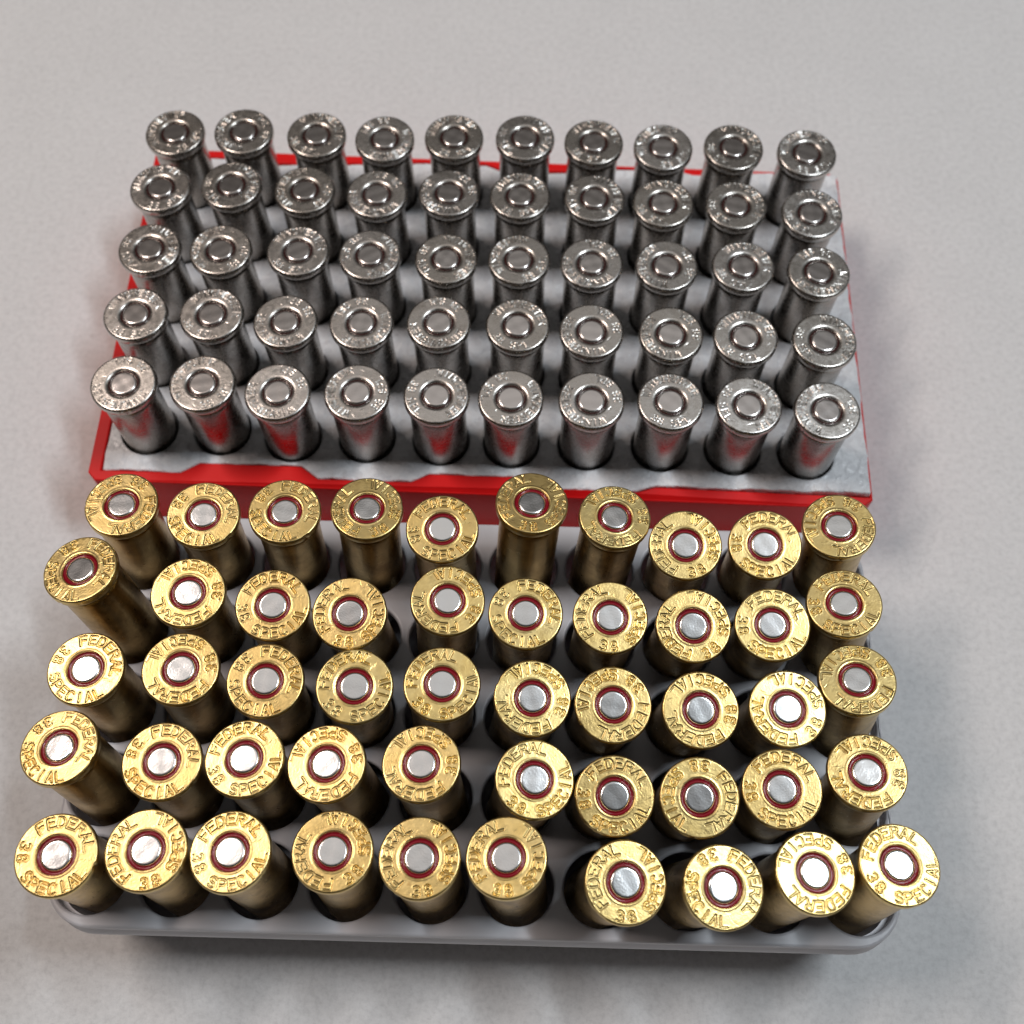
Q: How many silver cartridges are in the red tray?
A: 50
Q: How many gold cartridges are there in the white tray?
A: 50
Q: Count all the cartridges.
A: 100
